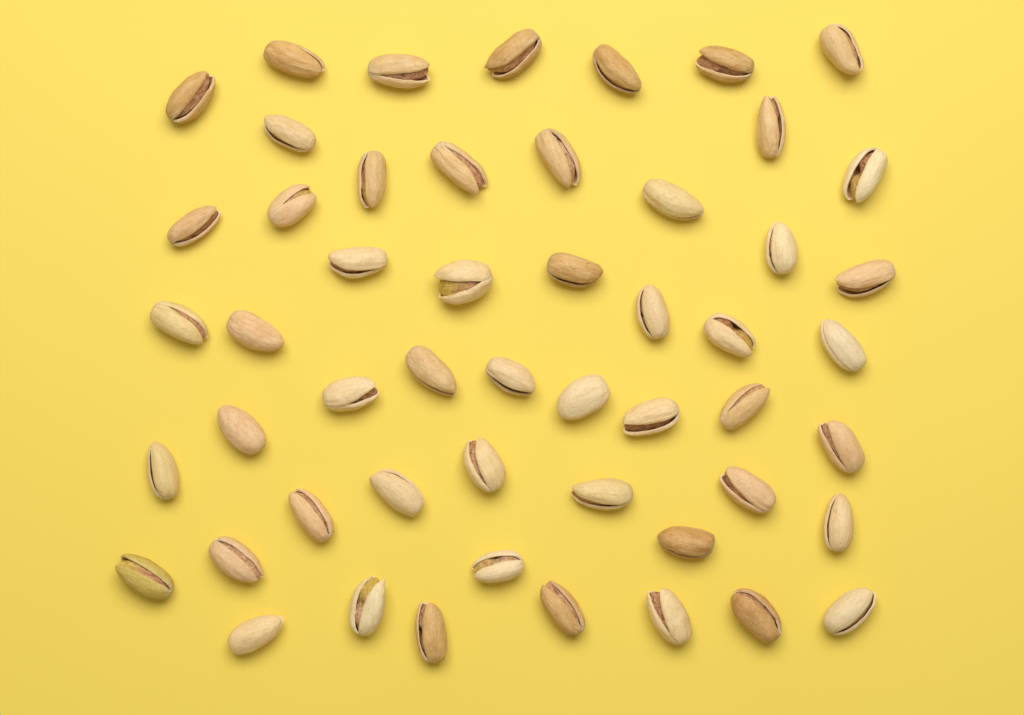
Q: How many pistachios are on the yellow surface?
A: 52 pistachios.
